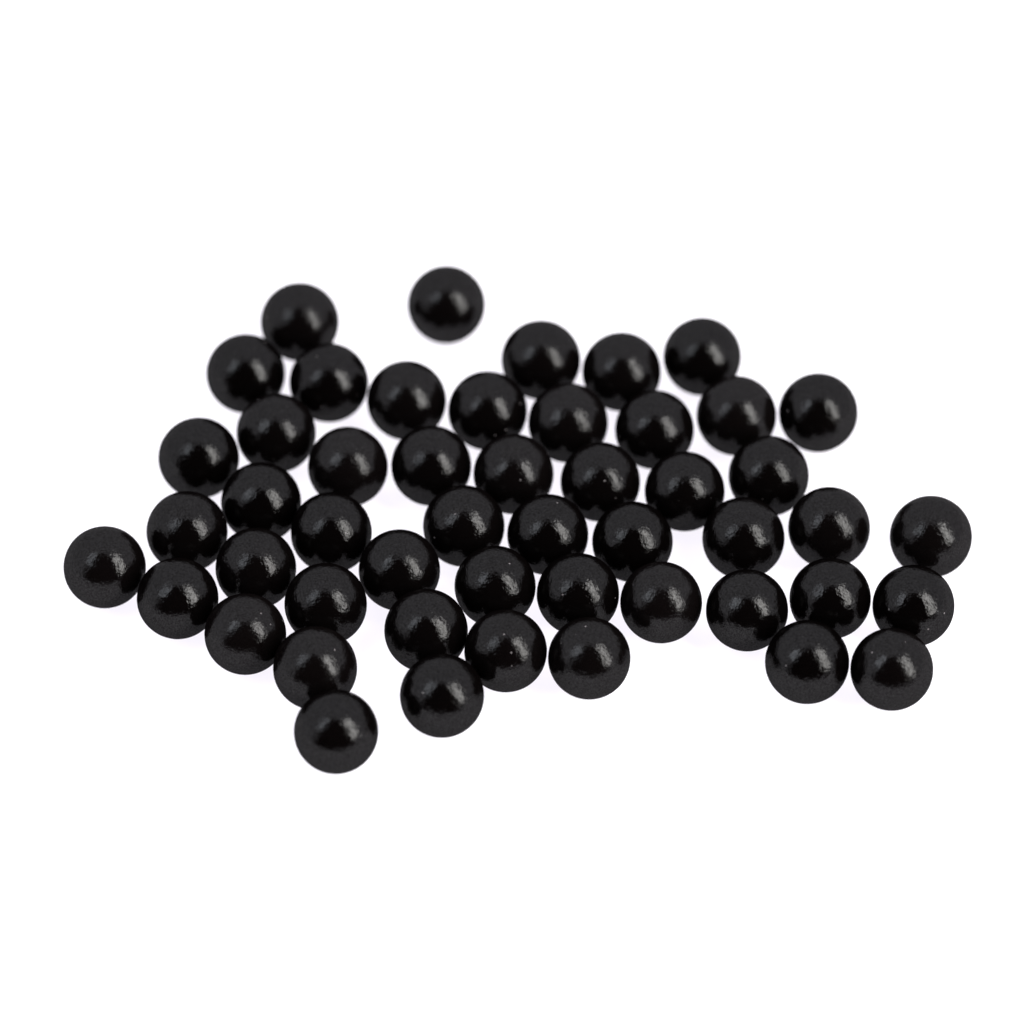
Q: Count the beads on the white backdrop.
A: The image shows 50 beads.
